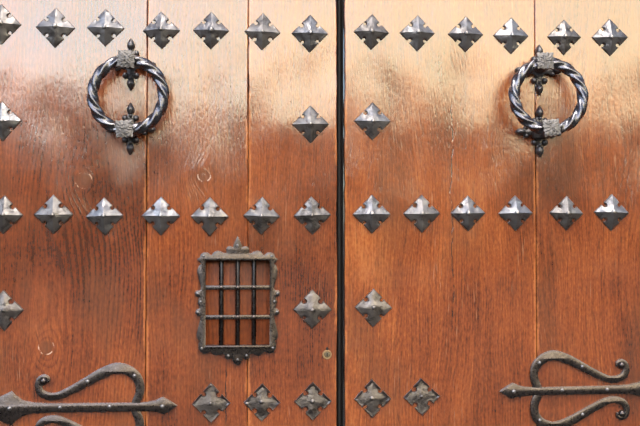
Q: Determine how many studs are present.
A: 37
